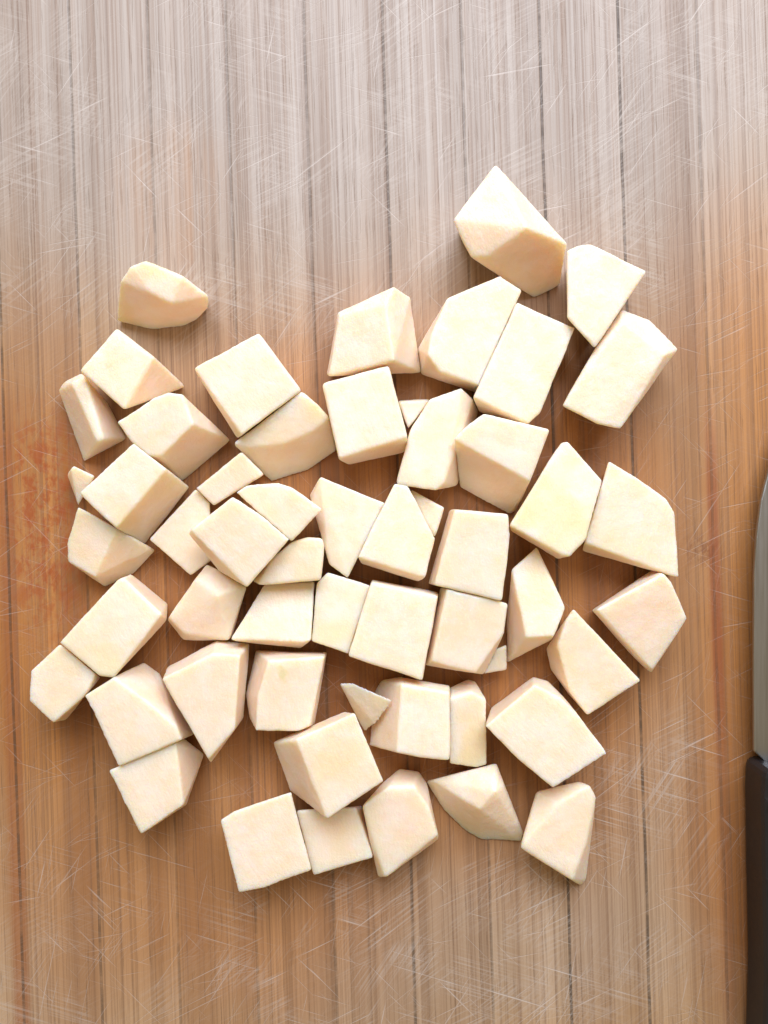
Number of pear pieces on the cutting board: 55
